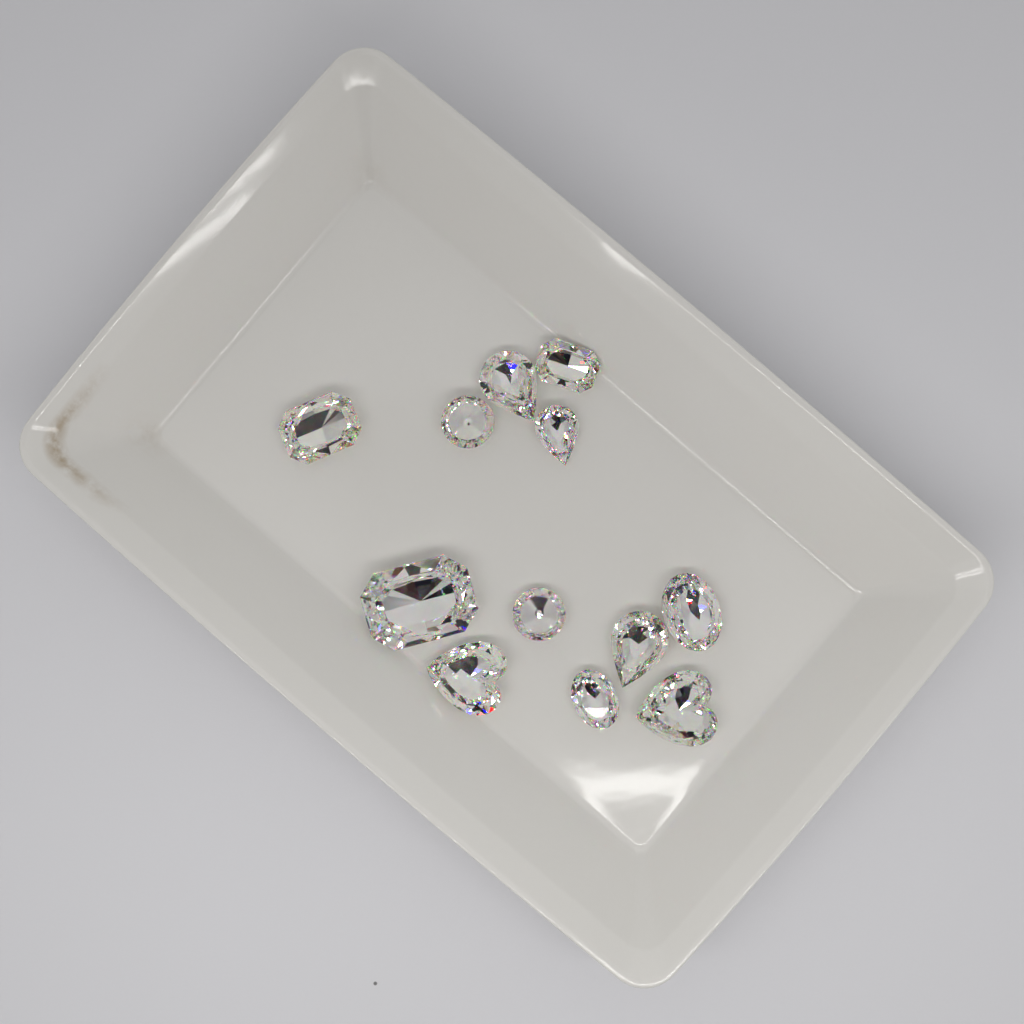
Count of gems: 12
